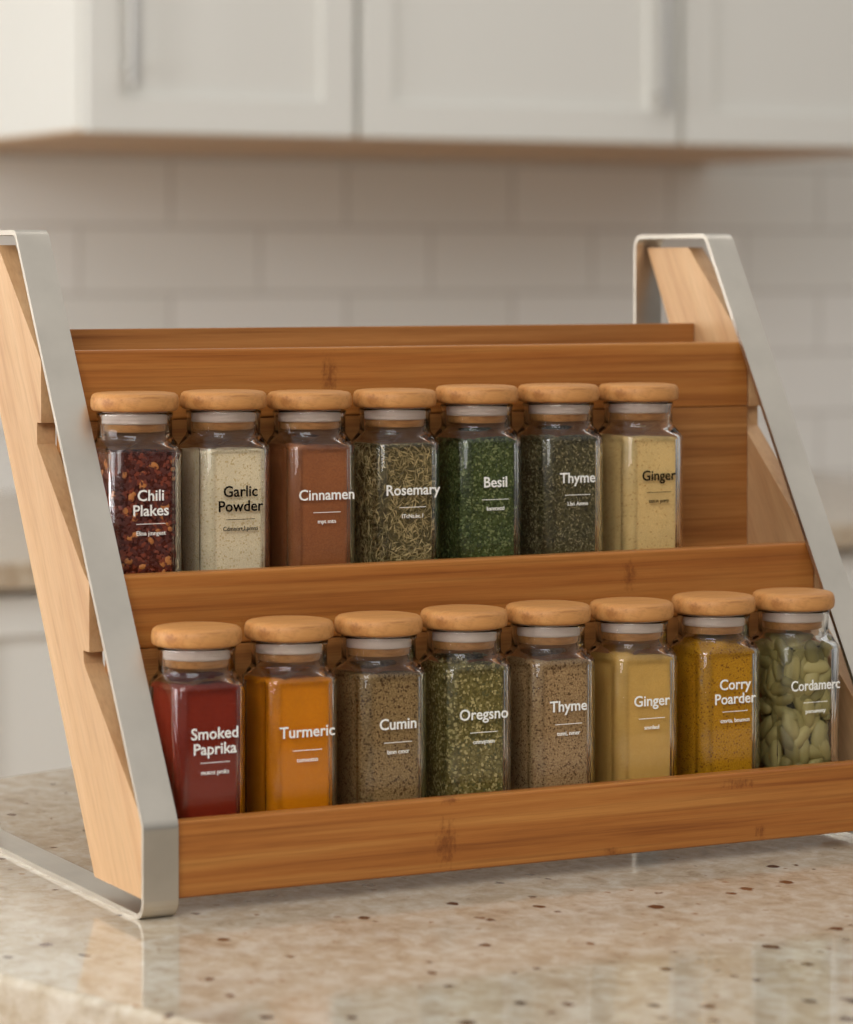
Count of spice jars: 15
